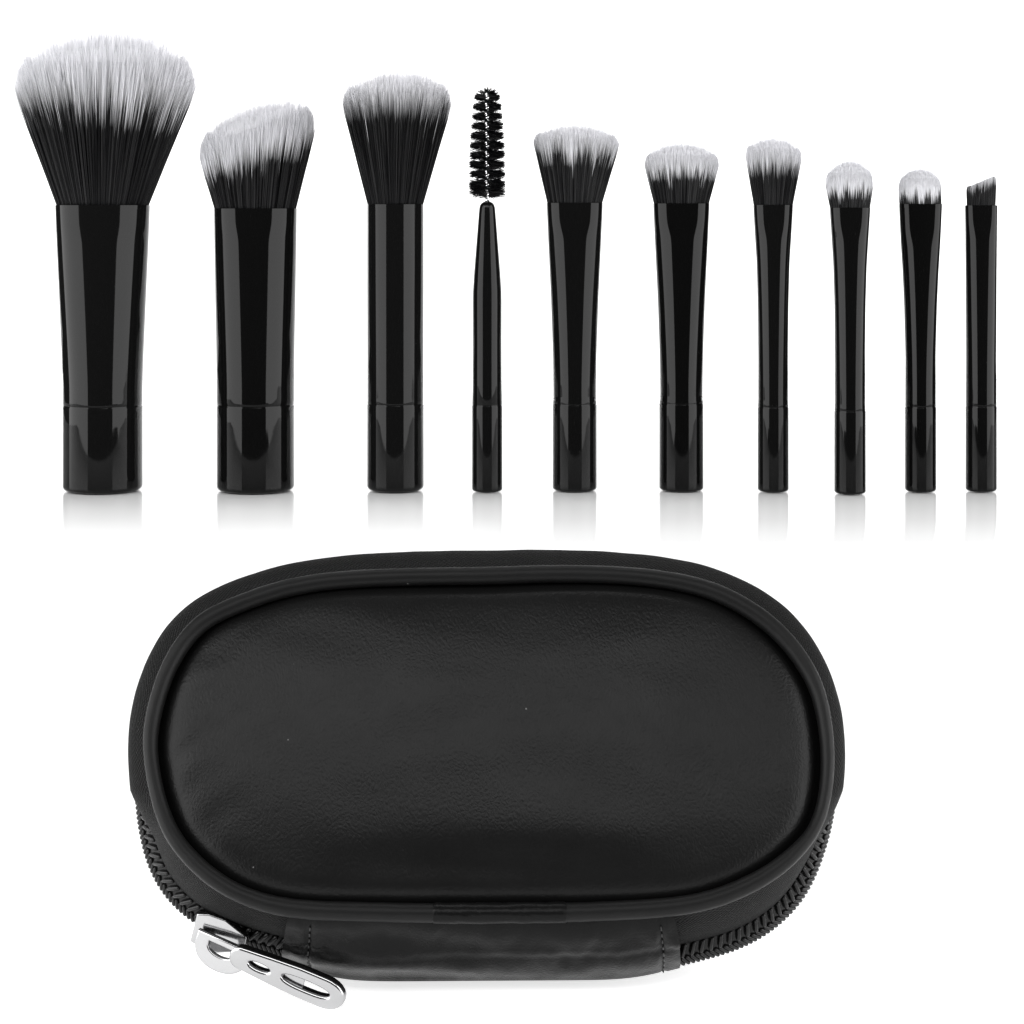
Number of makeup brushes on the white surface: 10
